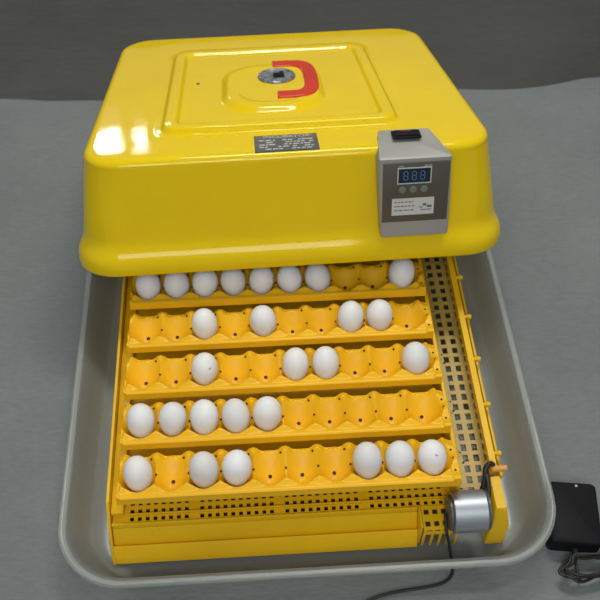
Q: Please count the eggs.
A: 27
